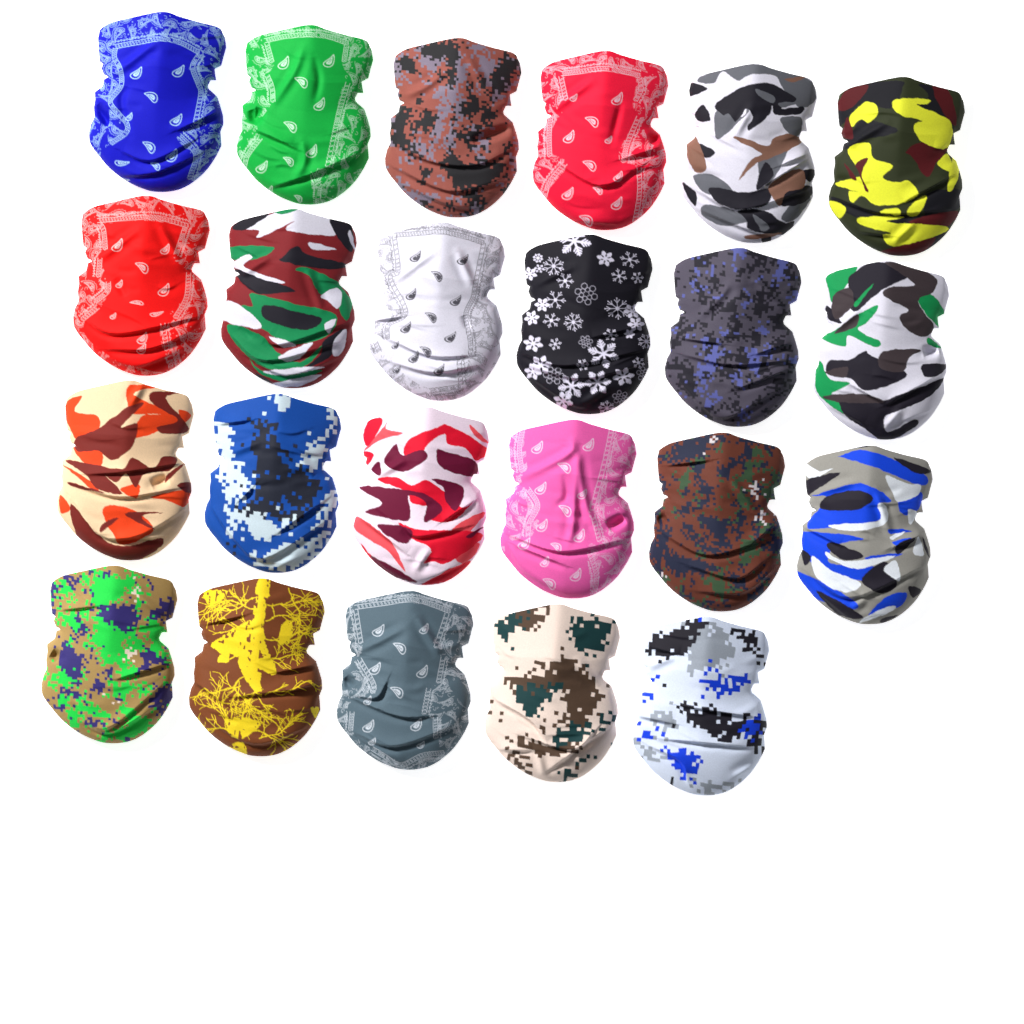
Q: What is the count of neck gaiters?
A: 23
